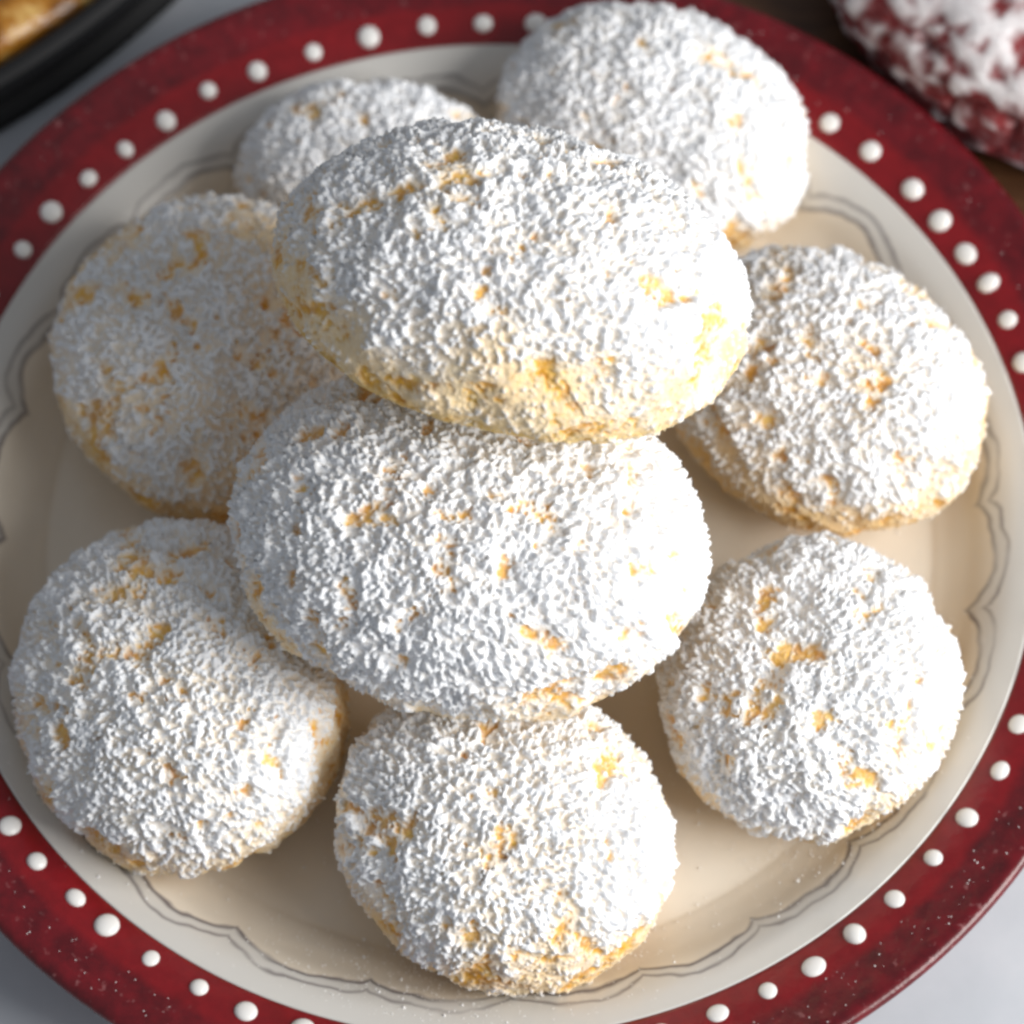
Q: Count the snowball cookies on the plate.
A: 9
